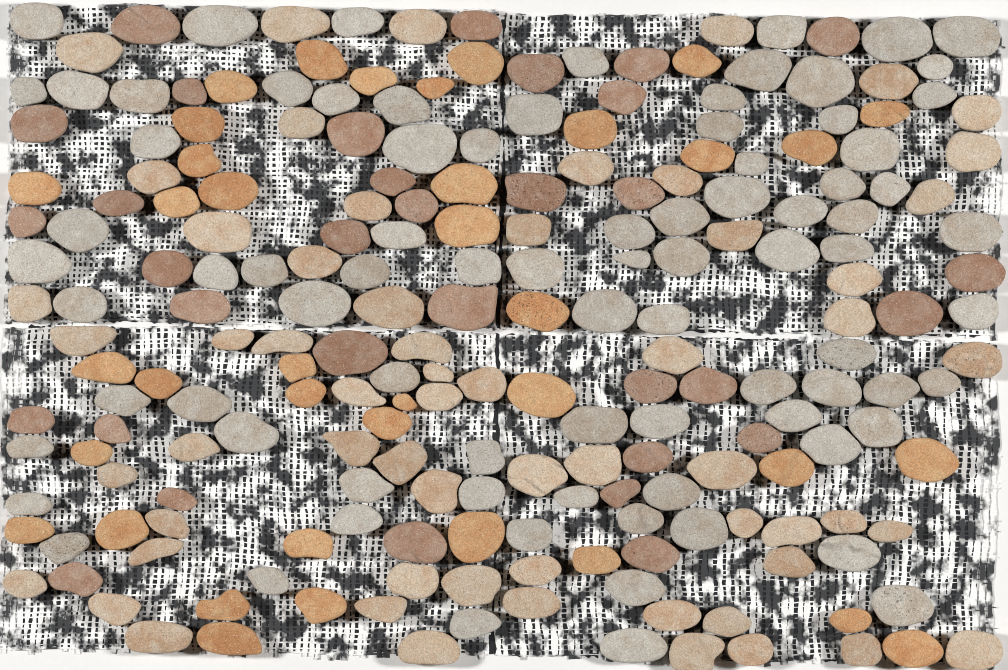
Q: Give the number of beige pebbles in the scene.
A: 61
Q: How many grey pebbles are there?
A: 83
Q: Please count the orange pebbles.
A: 38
